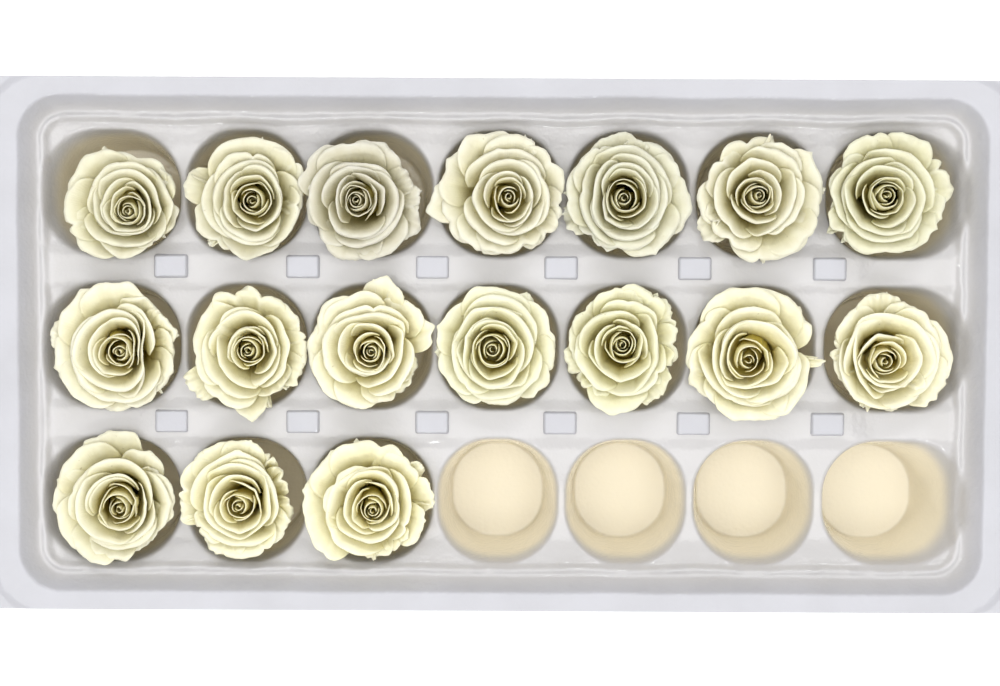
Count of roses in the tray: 17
